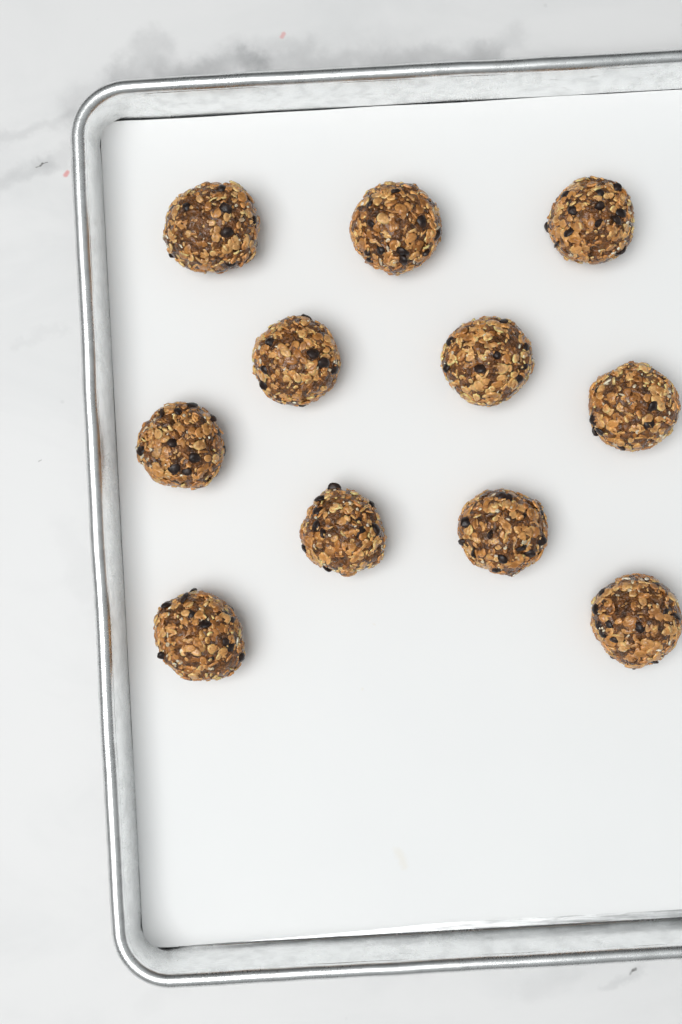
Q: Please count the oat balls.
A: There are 11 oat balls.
